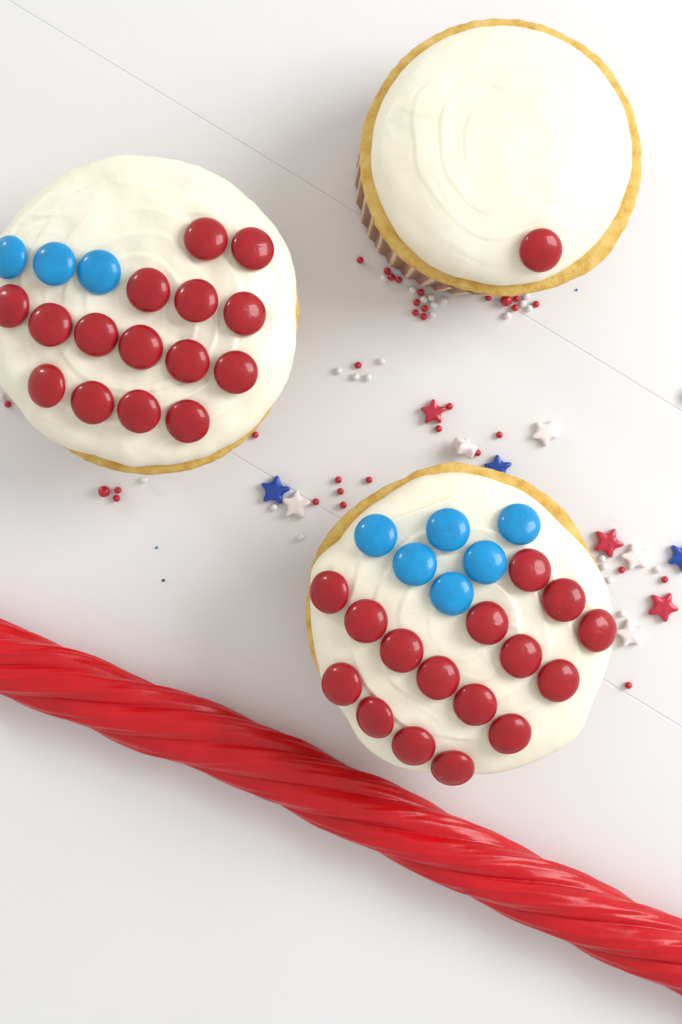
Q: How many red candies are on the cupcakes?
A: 32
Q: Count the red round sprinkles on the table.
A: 32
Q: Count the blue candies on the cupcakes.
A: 9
